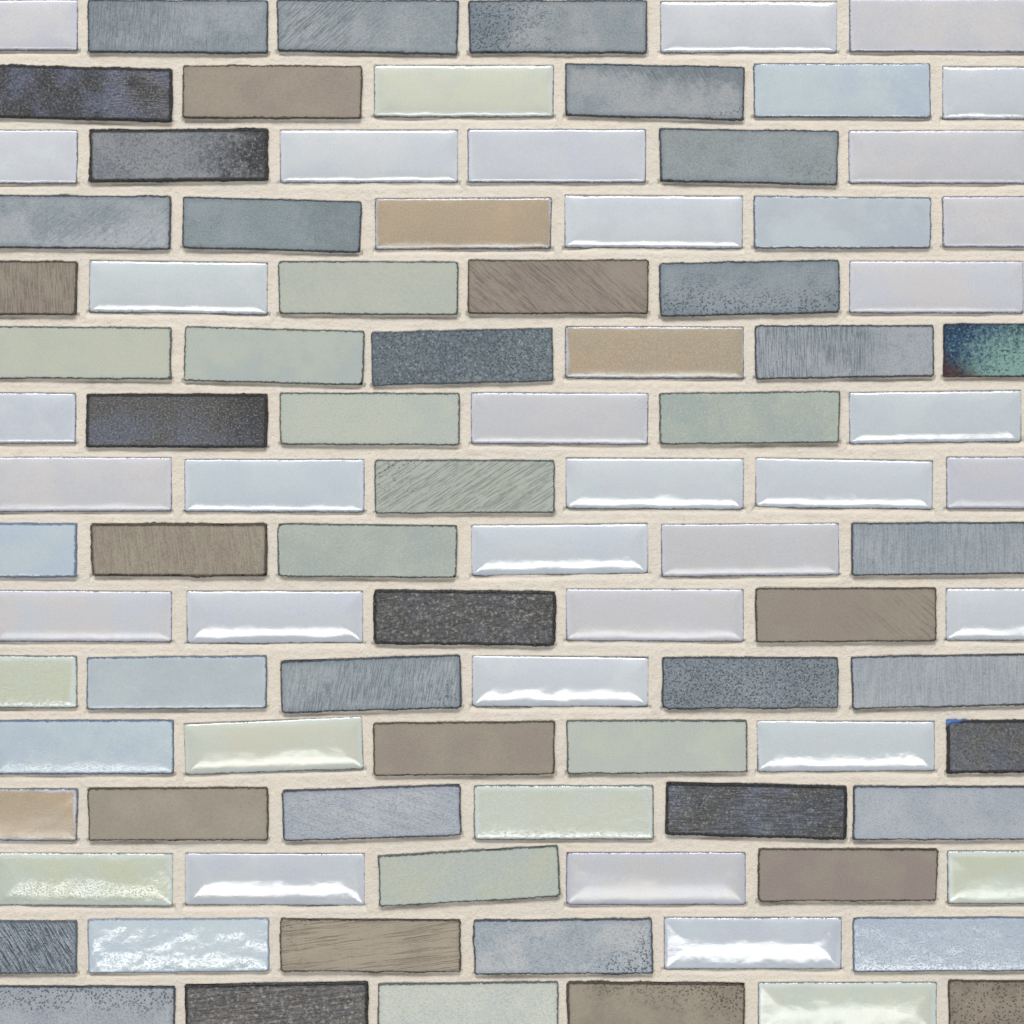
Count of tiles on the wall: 96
